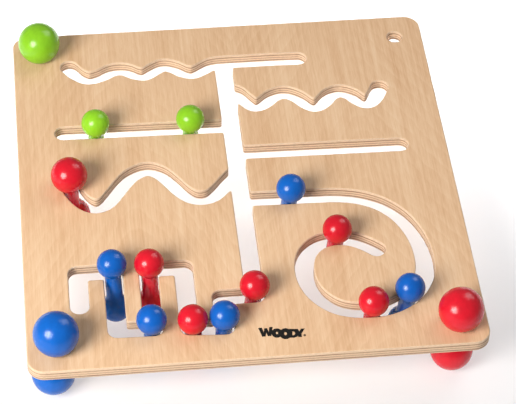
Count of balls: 16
